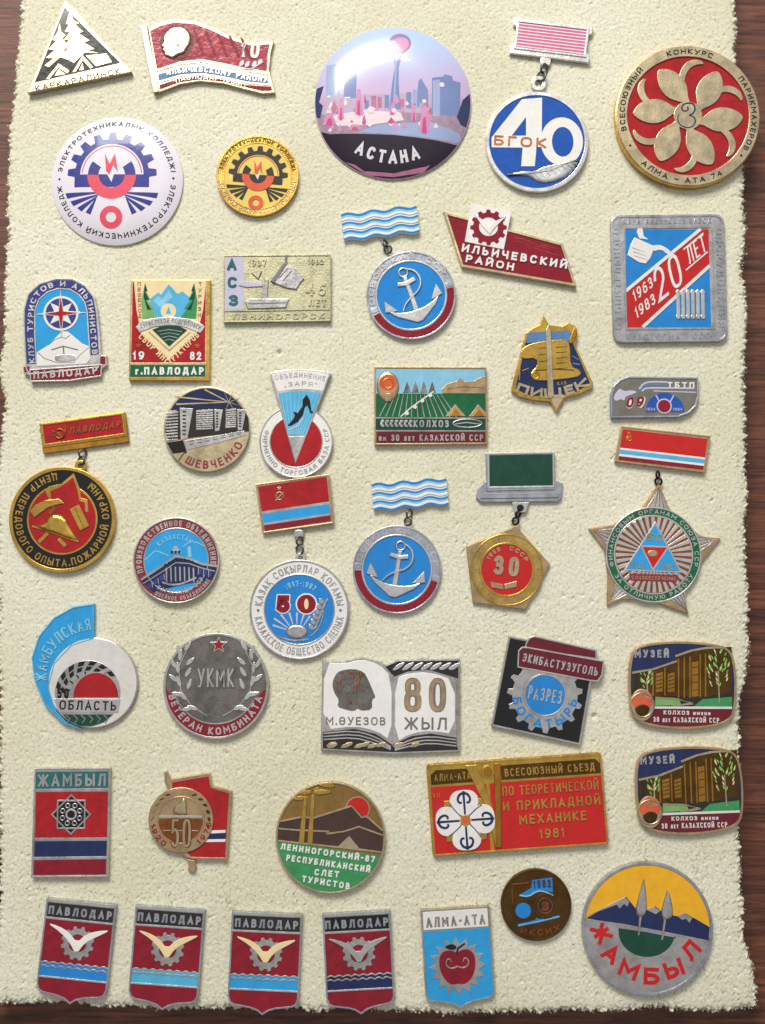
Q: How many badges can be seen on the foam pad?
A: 41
